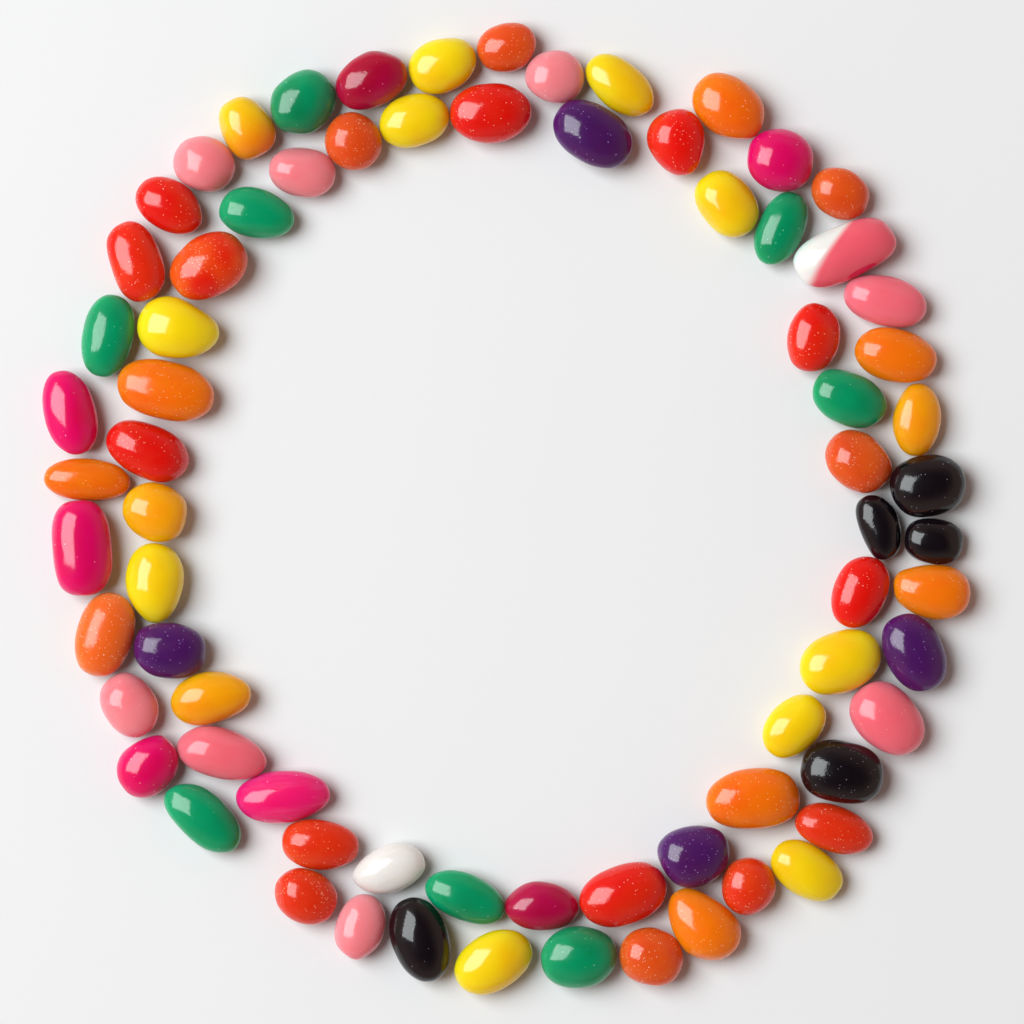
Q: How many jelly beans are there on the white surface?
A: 74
